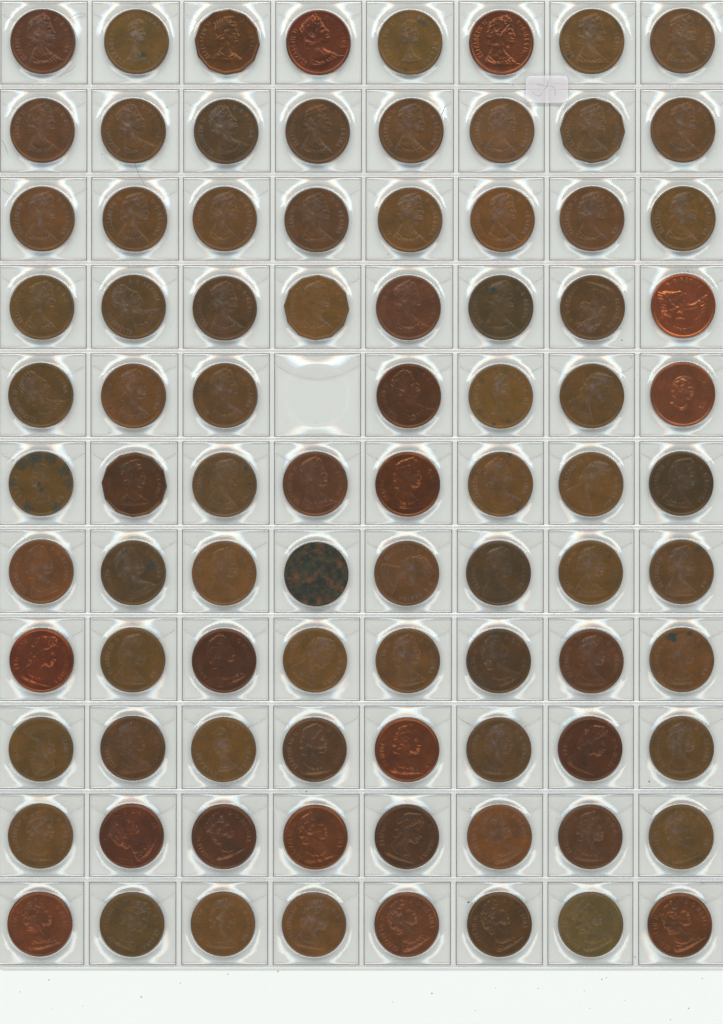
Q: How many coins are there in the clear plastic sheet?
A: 87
